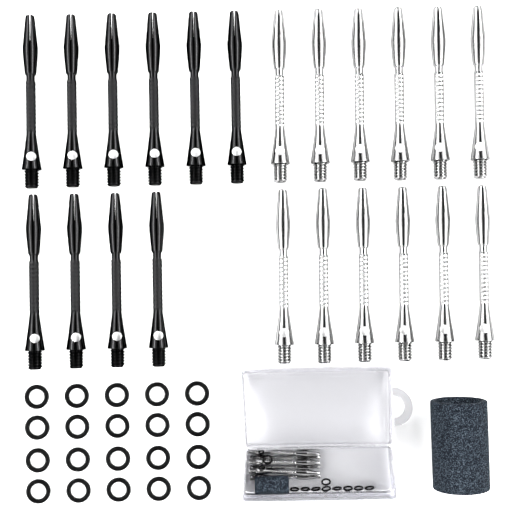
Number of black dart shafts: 10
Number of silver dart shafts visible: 19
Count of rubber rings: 30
